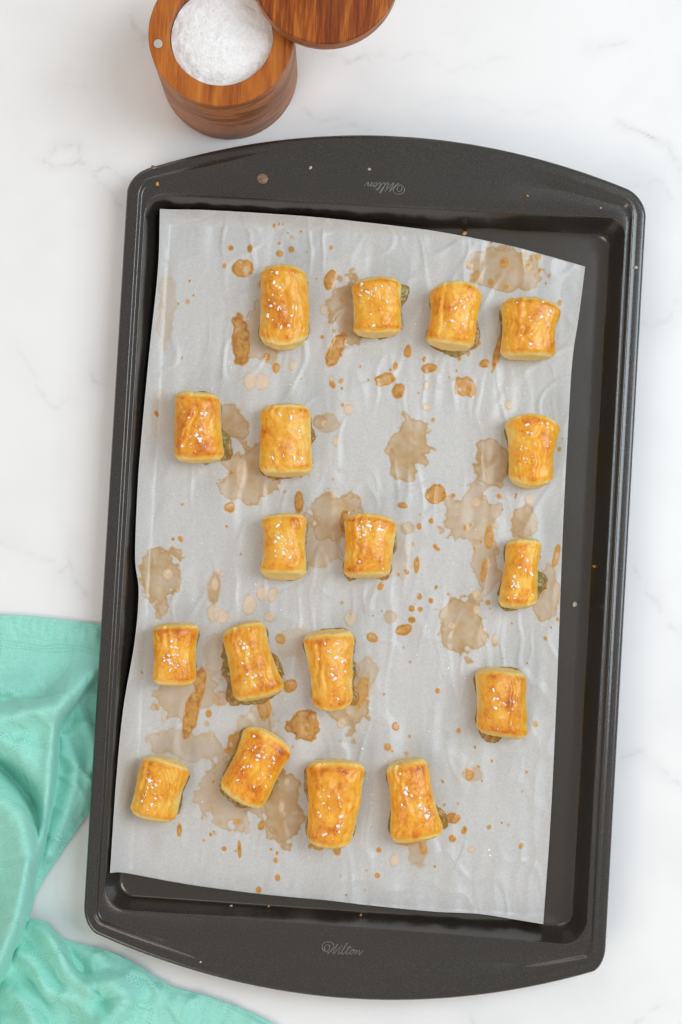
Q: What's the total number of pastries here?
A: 18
